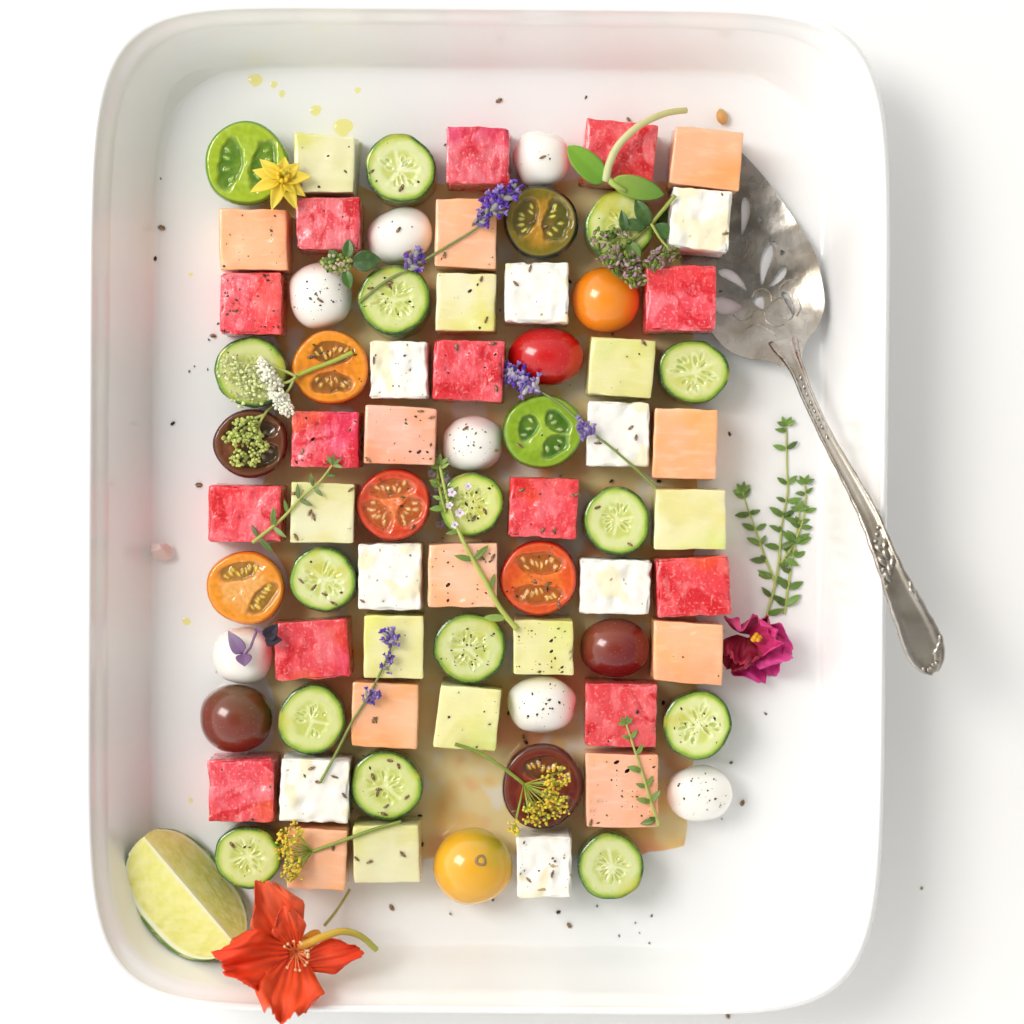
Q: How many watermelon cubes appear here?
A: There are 13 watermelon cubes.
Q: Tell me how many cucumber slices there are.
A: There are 14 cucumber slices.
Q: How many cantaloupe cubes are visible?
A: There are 10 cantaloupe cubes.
